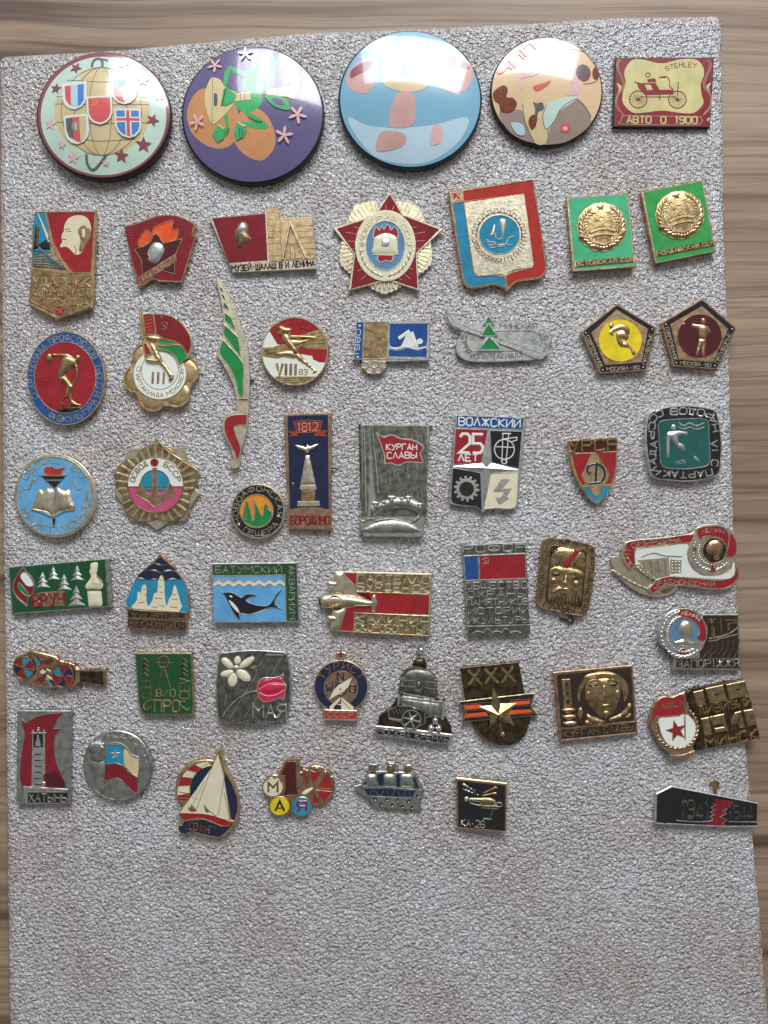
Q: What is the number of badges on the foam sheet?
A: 51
